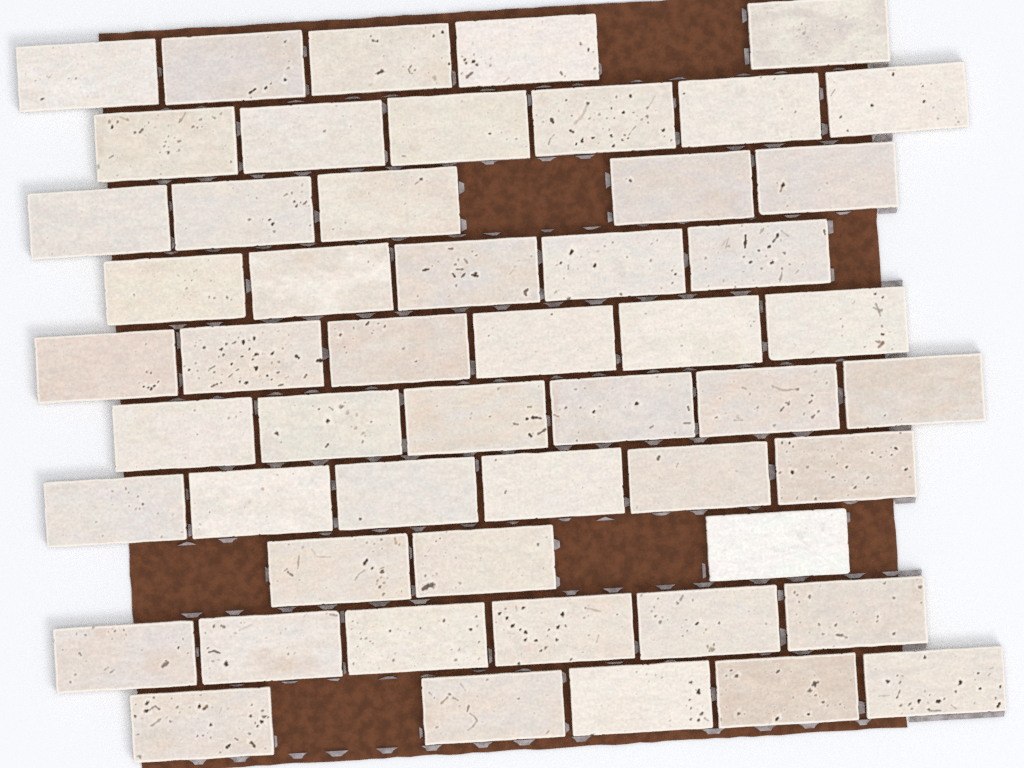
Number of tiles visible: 53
